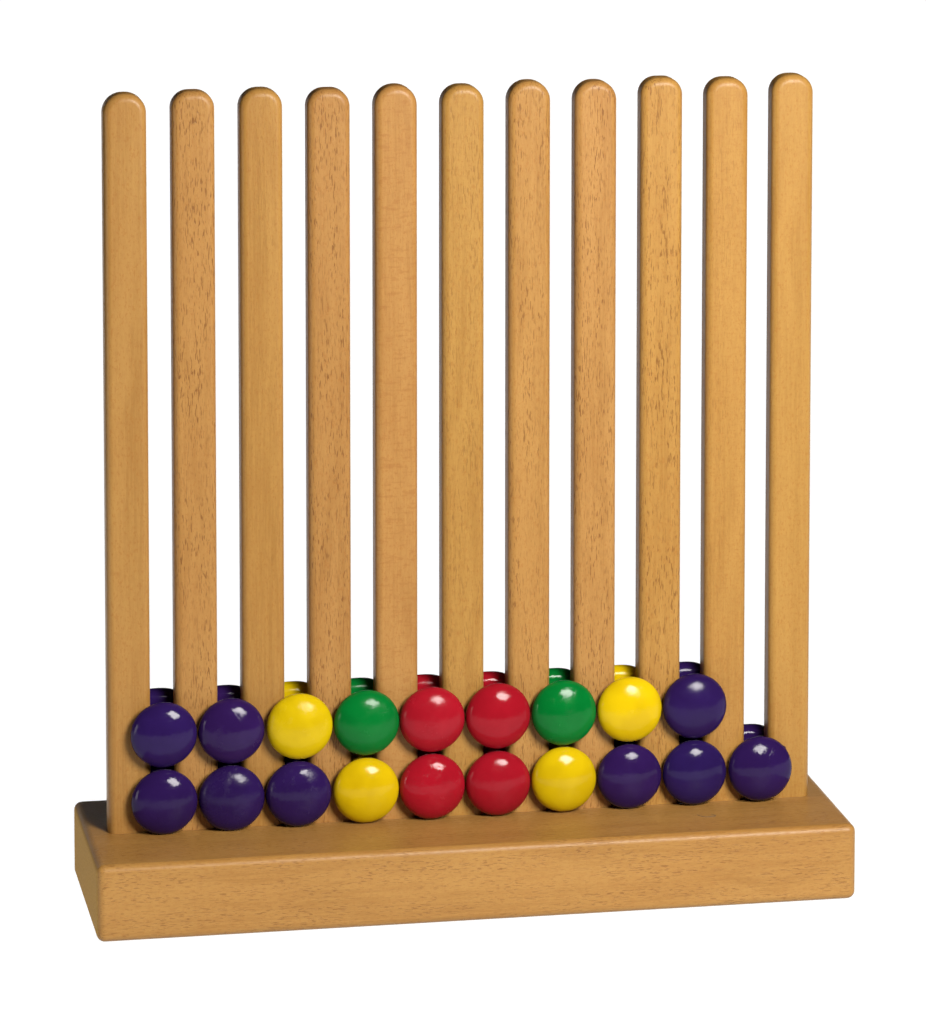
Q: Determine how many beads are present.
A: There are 19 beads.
